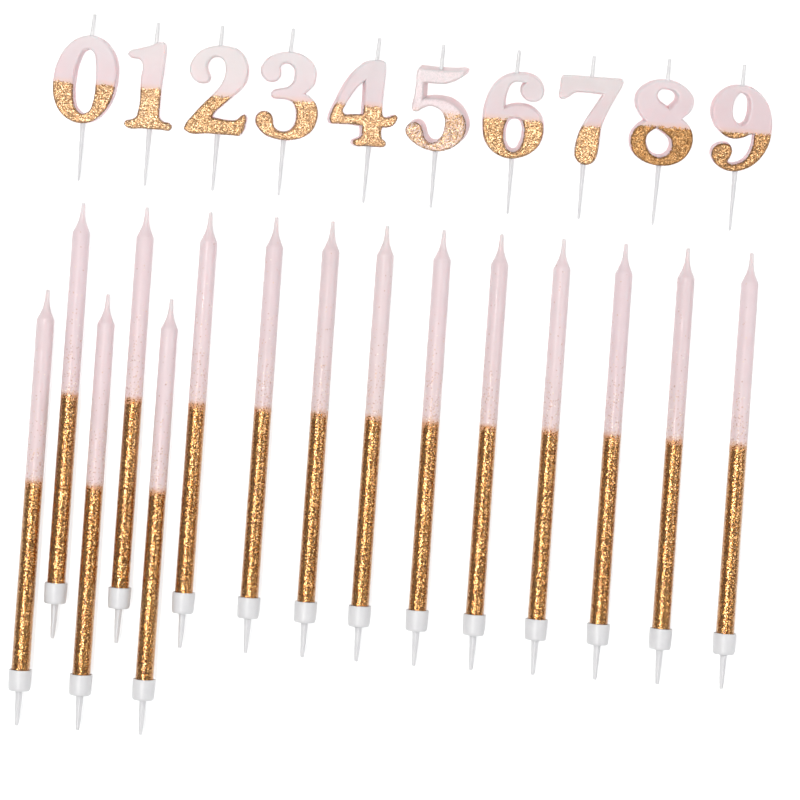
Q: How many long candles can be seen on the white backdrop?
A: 15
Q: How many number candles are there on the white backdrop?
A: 10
